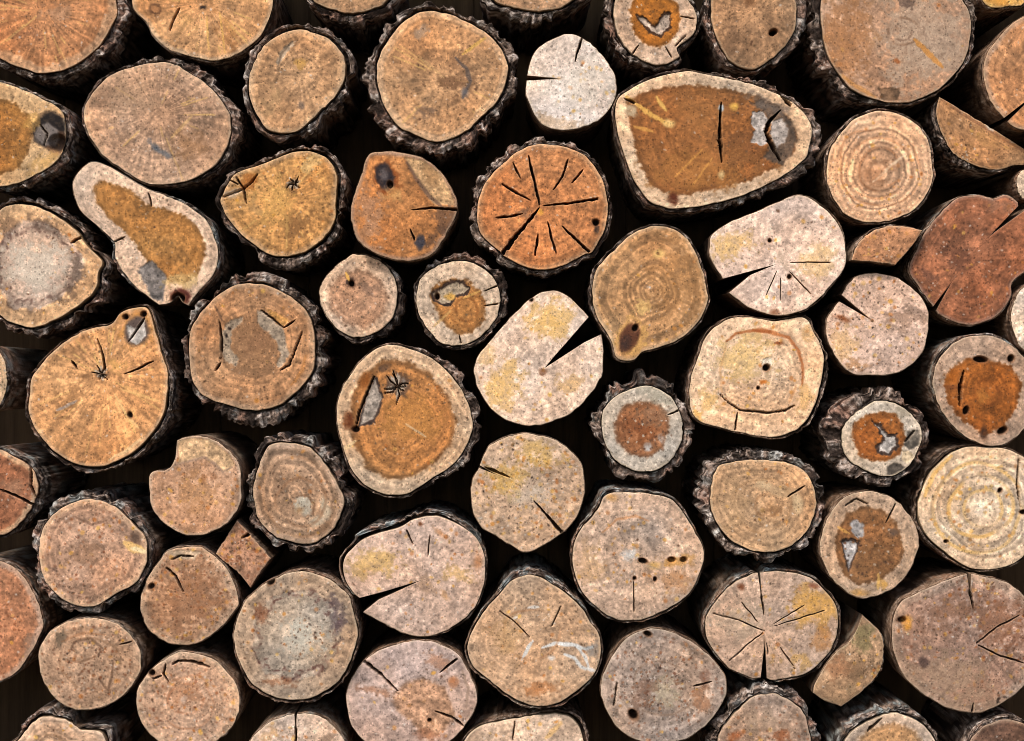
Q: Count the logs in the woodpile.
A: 68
